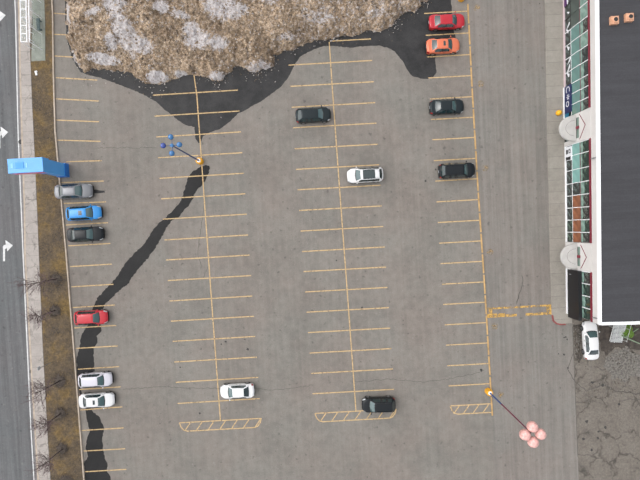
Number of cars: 15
